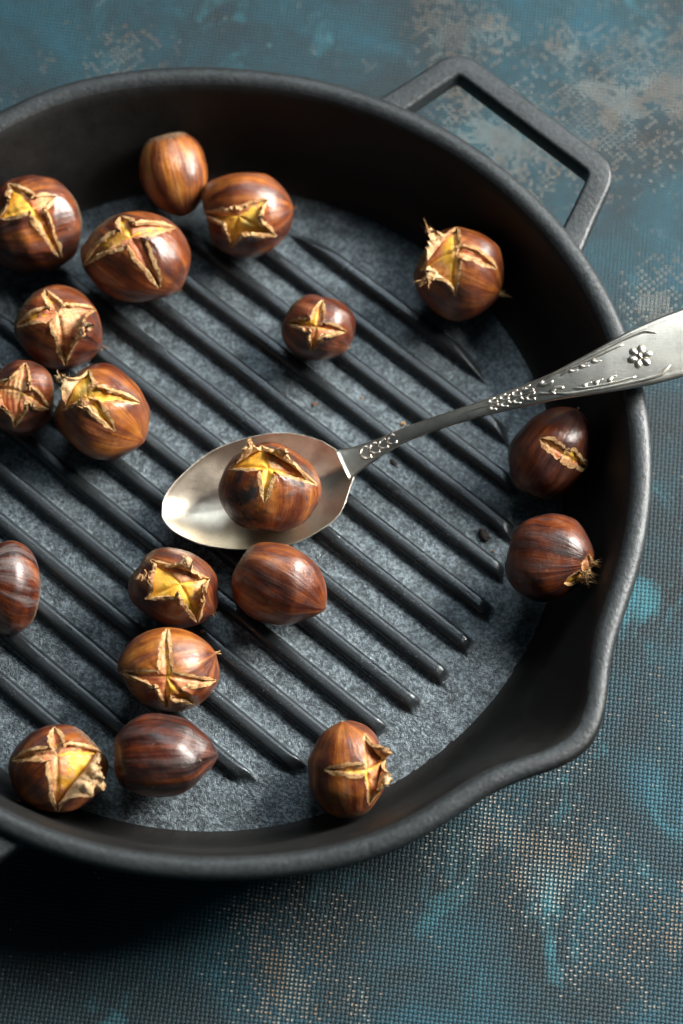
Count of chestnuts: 19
